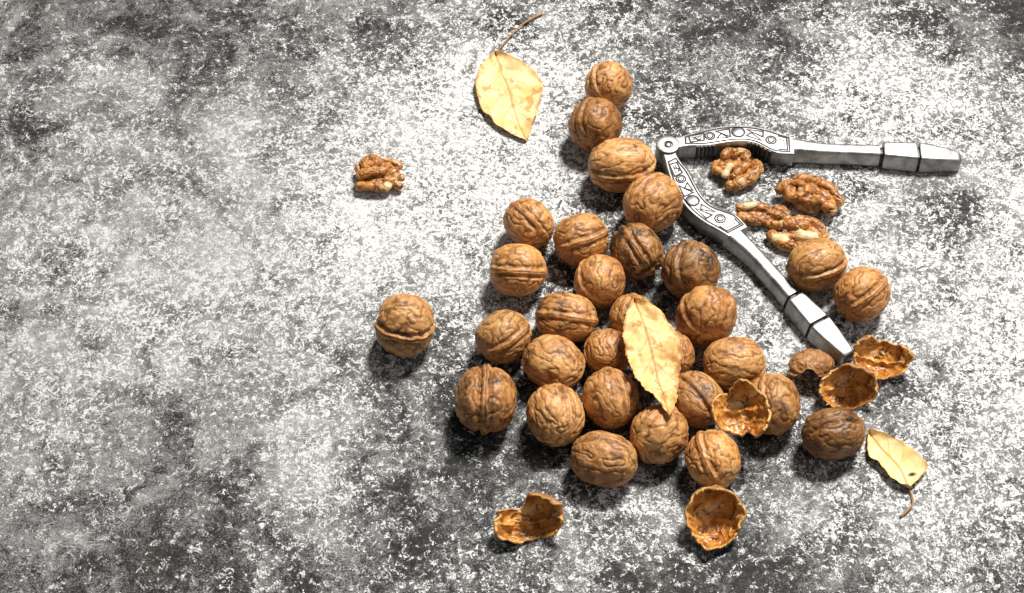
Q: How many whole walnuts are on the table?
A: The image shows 30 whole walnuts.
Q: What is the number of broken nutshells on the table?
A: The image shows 6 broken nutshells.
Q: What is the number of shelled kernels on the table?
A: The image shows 5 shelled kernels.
